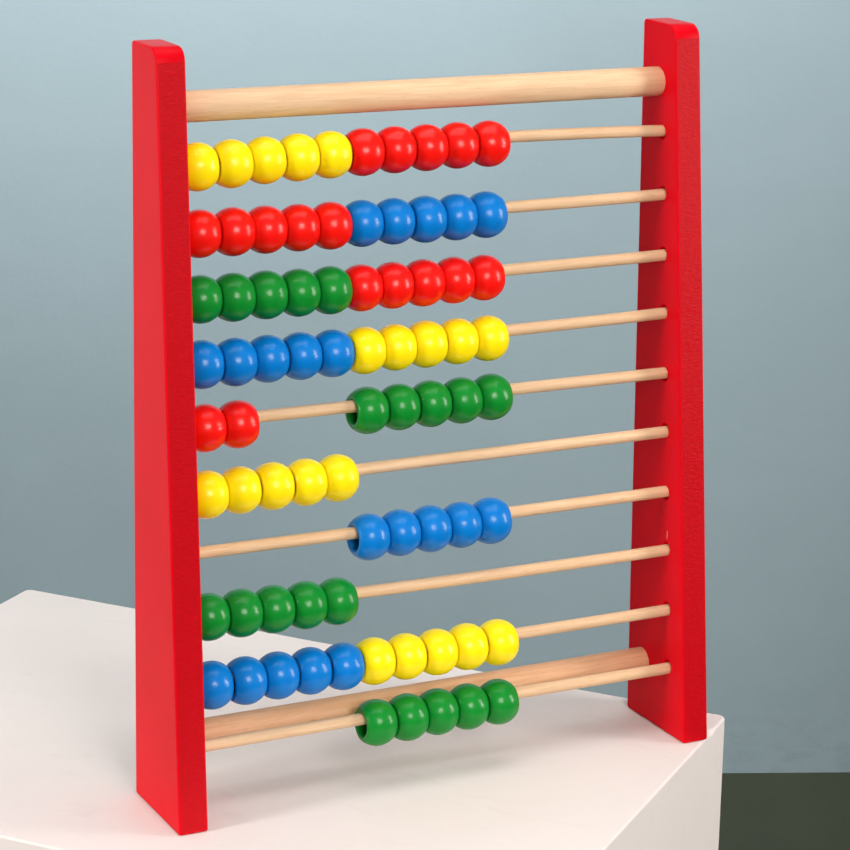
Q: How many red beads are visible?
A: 17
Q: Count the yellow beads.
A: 20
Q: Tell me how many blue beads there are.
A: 20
